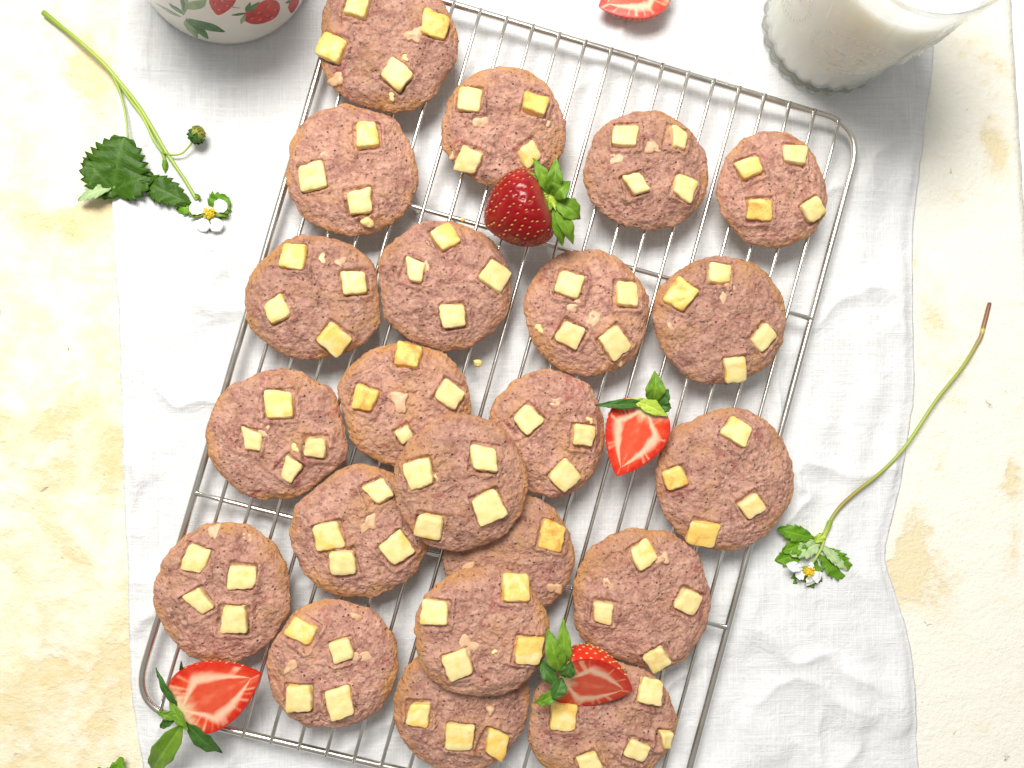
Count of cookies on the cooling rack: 22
